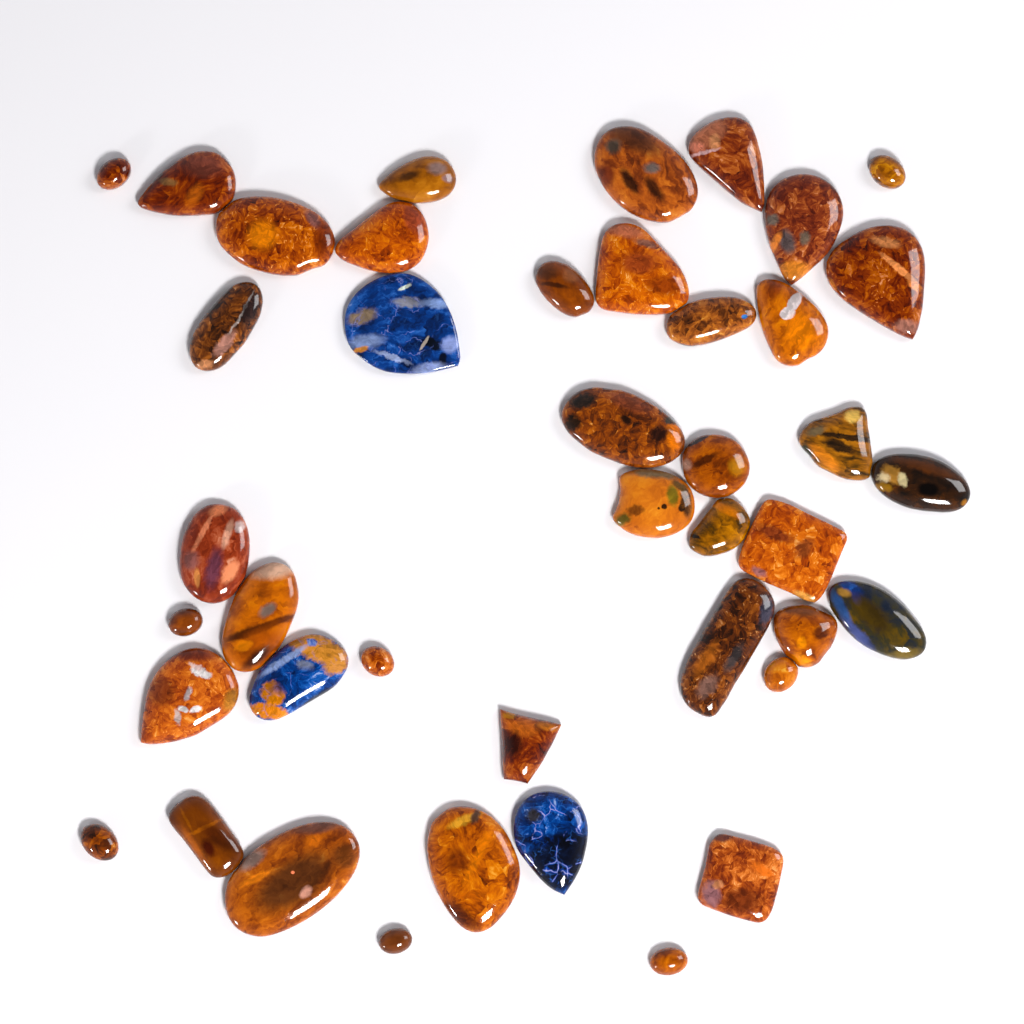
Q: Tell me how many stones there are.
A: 42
